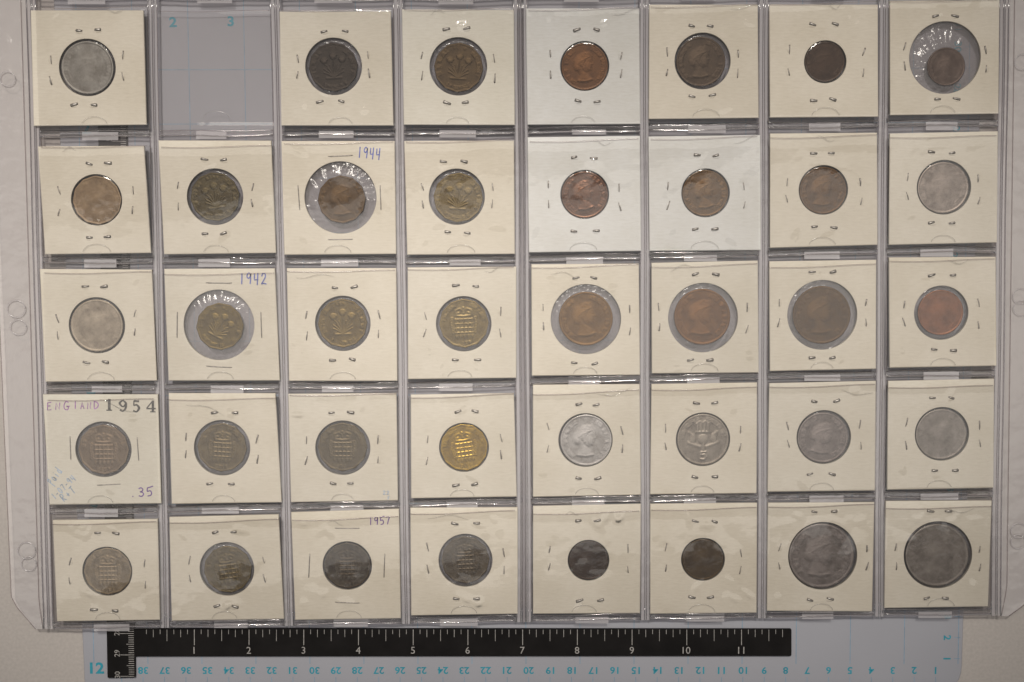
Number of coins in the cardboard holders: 39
